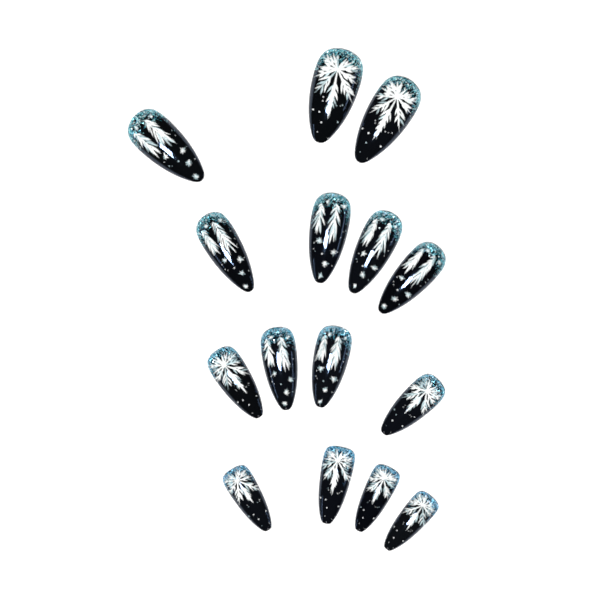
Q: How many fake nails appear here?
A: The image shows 15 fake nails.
